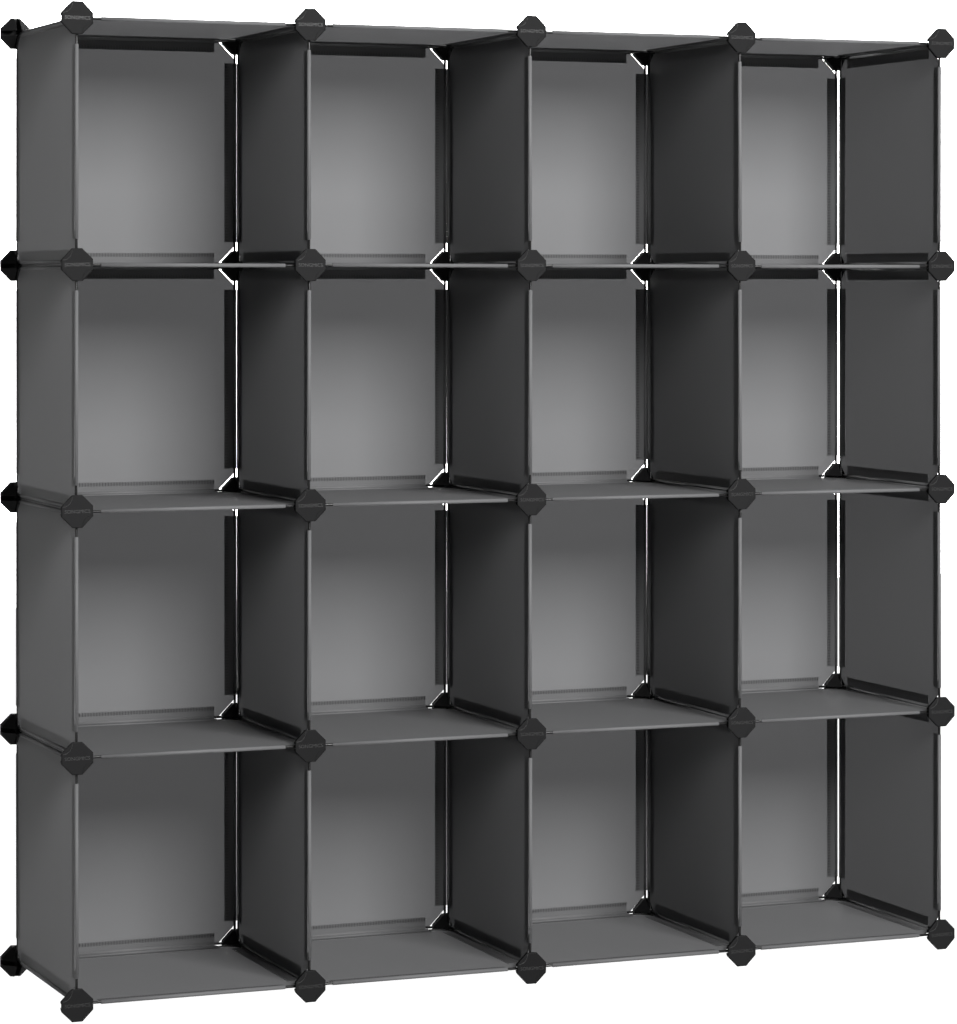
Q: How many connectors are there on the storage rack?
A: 50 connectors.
